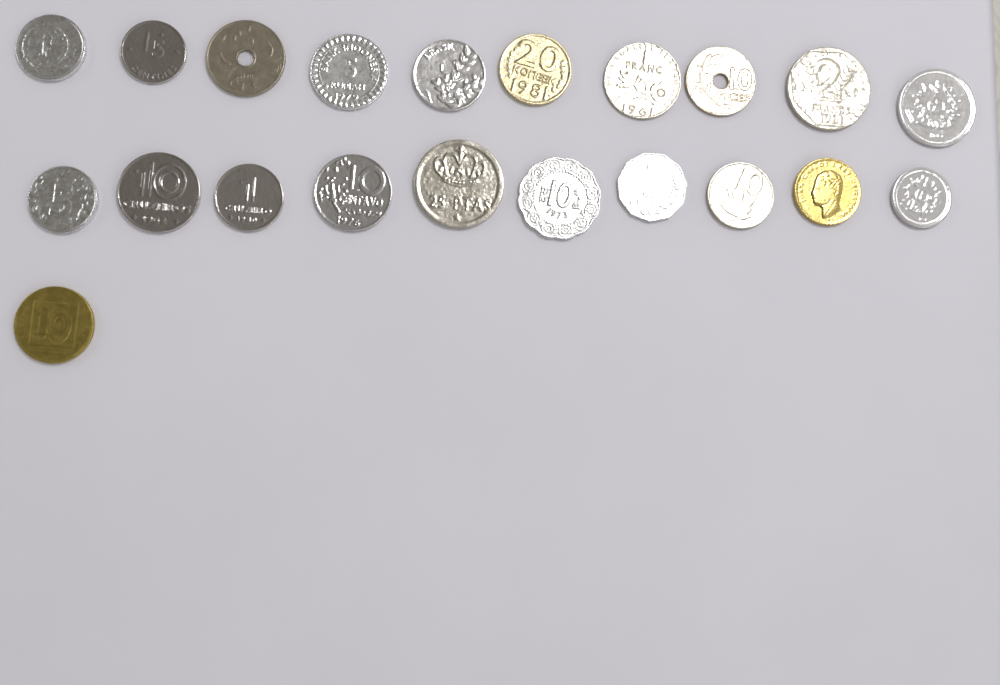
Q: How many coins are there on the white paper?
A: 21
